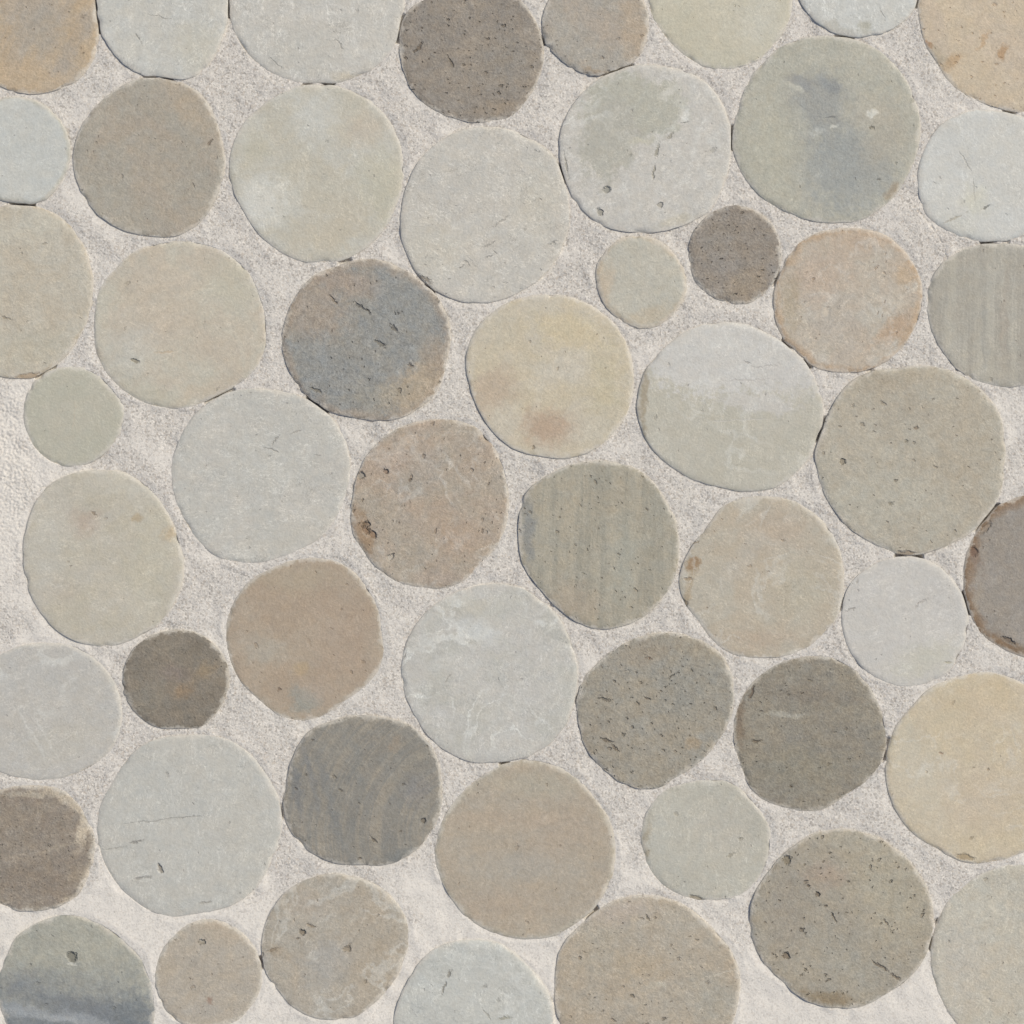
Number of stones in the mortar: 52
